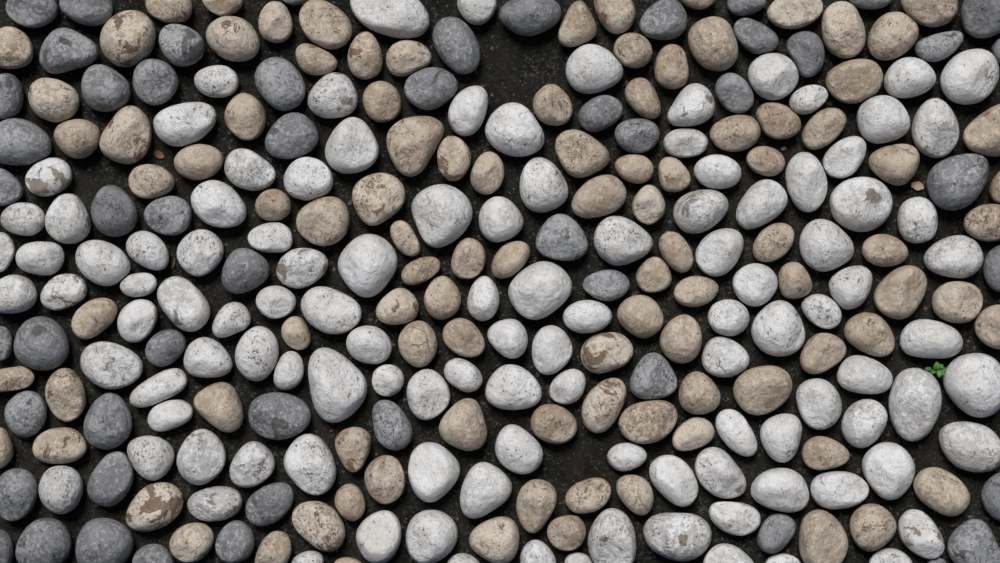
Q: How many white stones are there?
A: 114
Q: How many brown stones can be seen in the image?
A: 102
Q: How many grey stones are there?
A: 53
